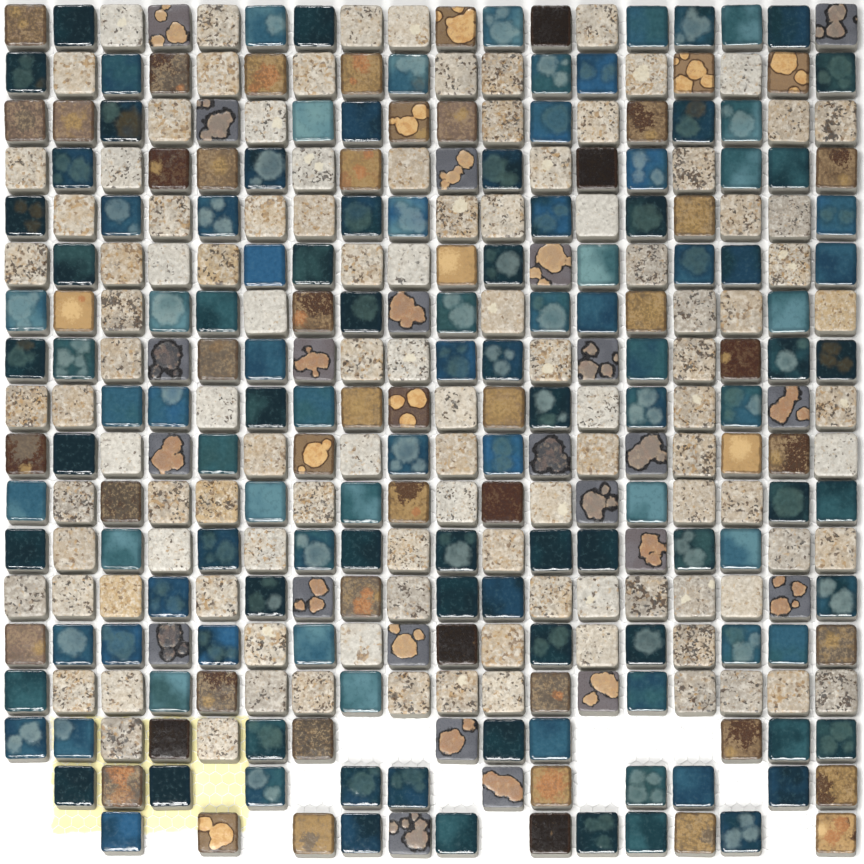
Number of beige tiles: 109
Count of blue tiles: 123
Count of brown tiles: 52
